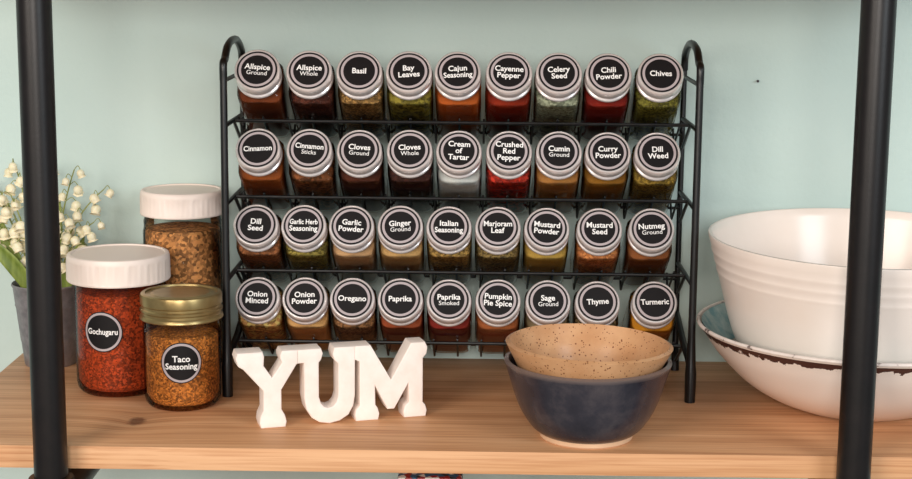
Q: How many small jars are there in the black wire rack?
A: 36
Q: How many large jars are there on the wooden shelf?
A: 3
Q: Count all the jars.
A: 39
